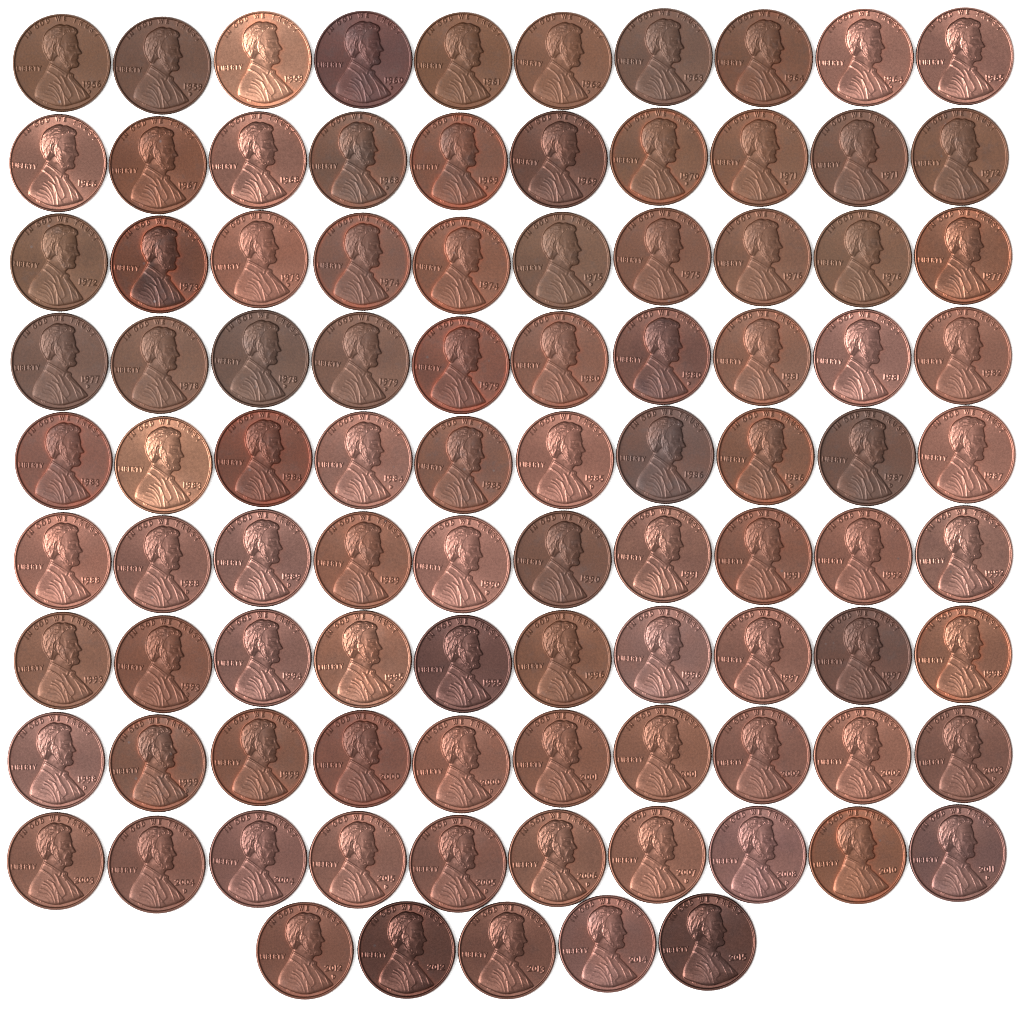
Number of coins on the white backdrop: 95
